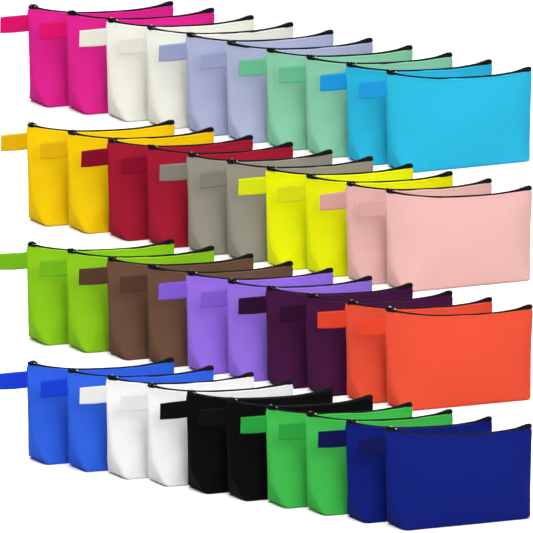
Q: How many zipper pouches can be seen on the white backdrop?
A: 40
